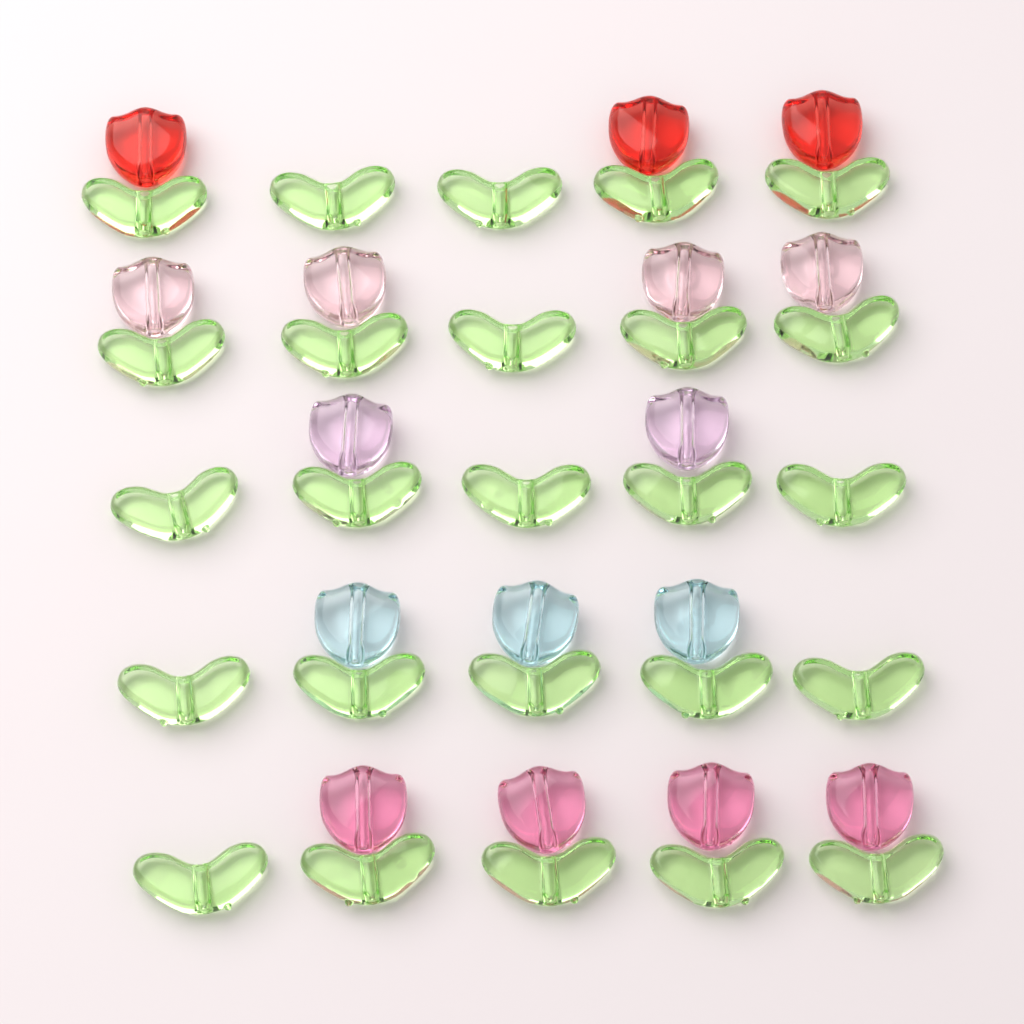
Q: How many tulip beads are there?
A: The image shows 16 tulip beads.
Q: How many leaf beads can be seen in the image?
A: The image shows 25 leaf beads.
